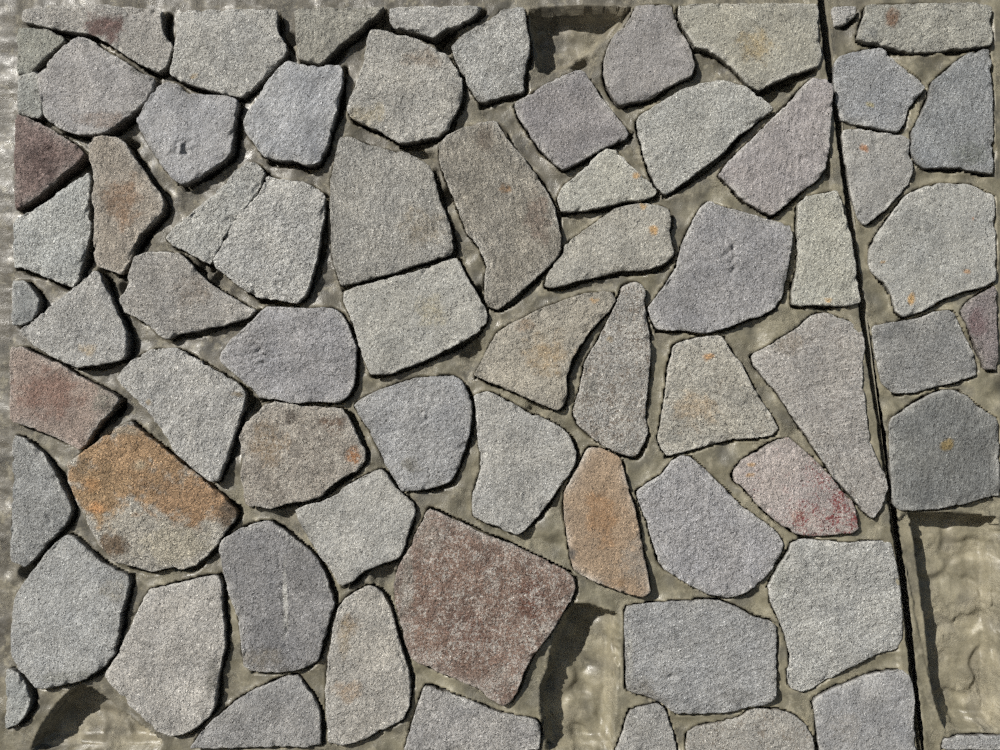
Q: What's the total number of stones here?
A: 70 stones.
